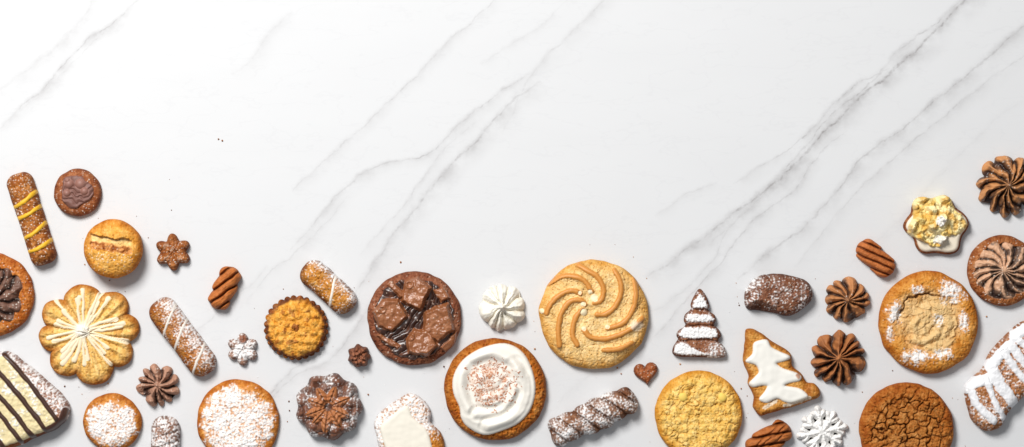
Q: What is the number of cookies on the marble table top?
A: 40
